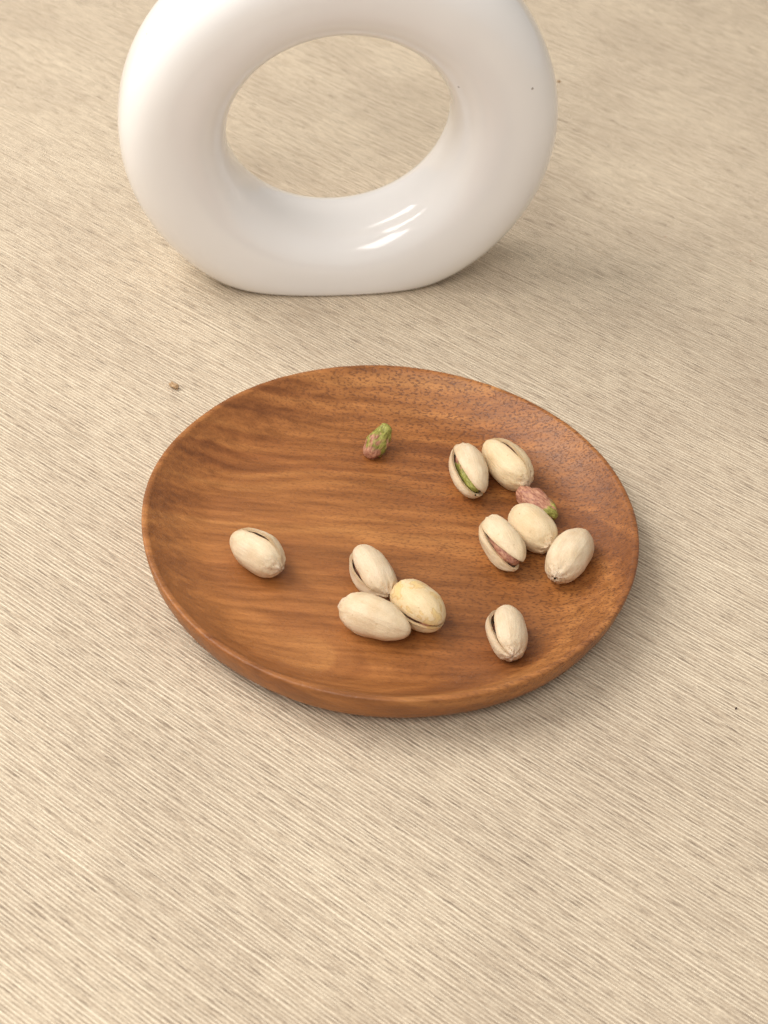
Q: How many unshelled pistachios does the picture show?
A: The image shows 10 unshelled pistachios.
